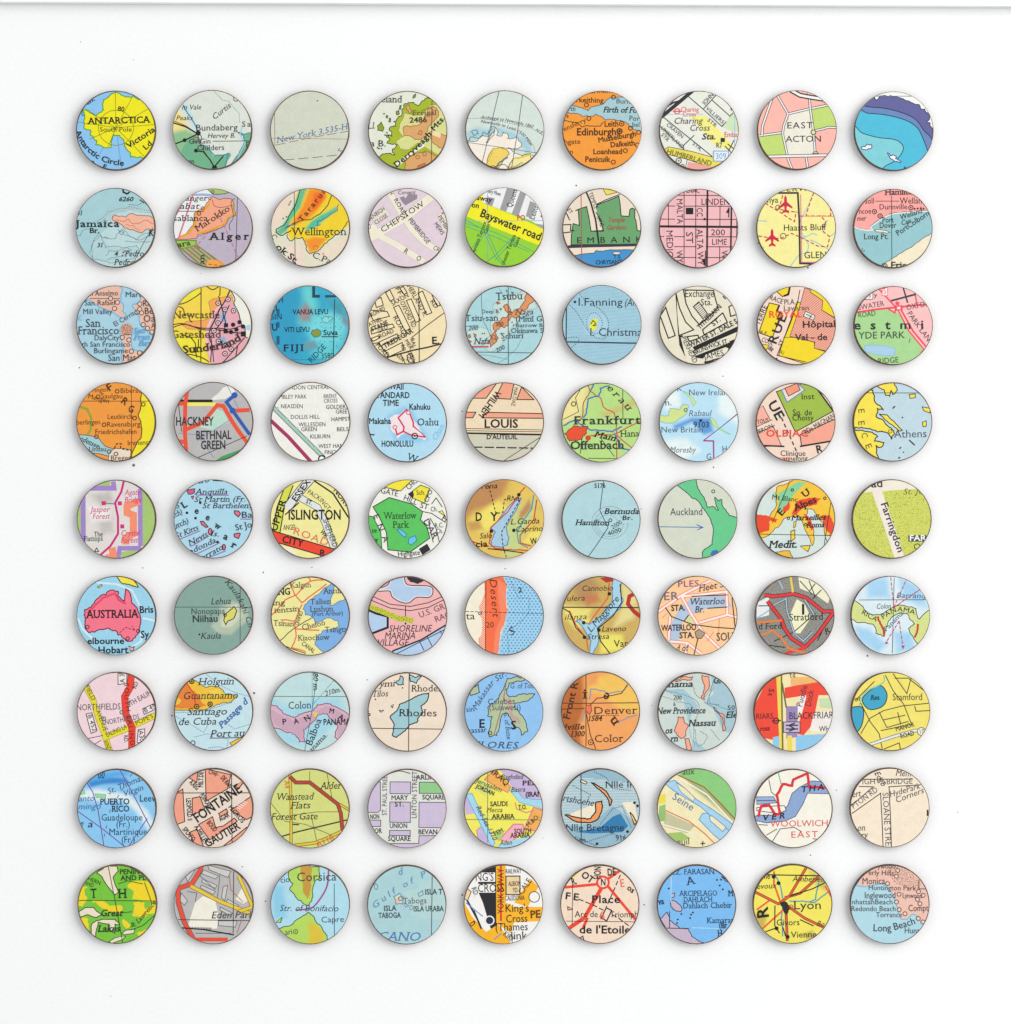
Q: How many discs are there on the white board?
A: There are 81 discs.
